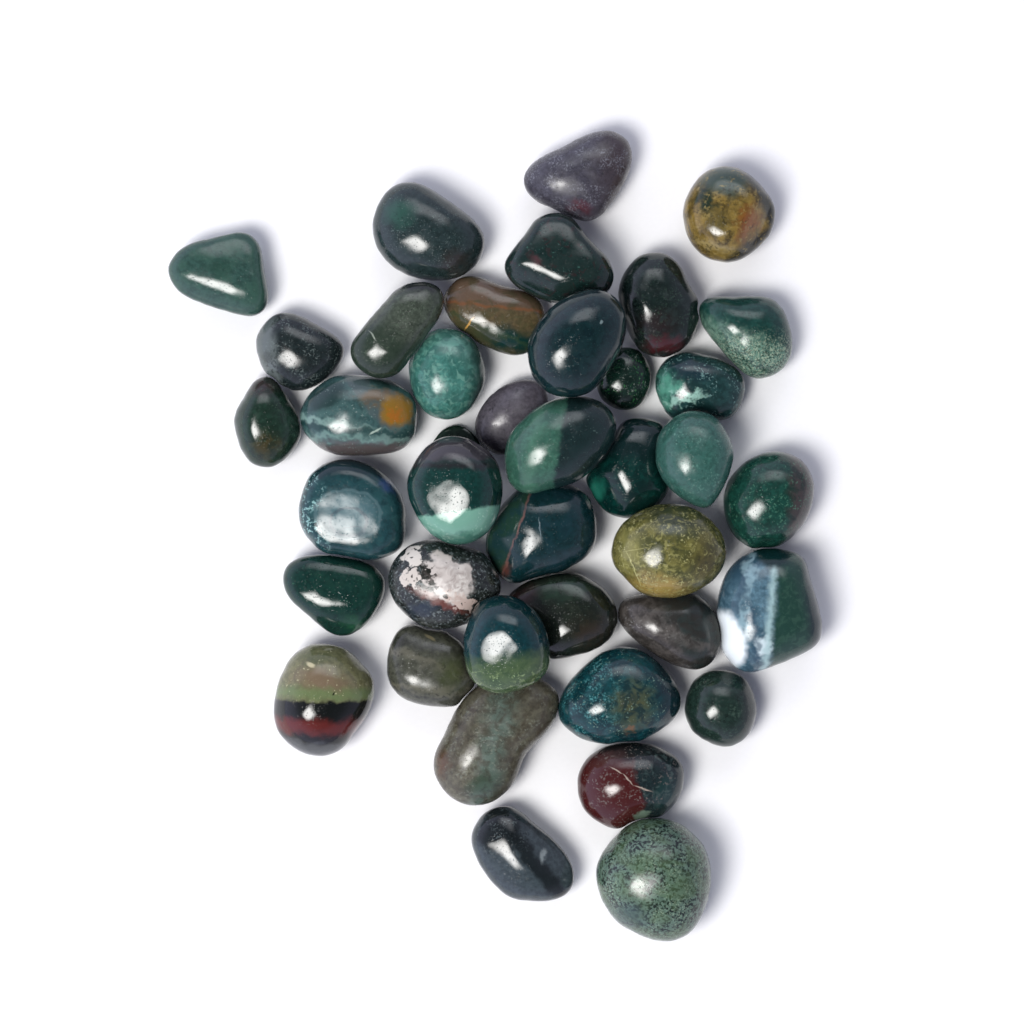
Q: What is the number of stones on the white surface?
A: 40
